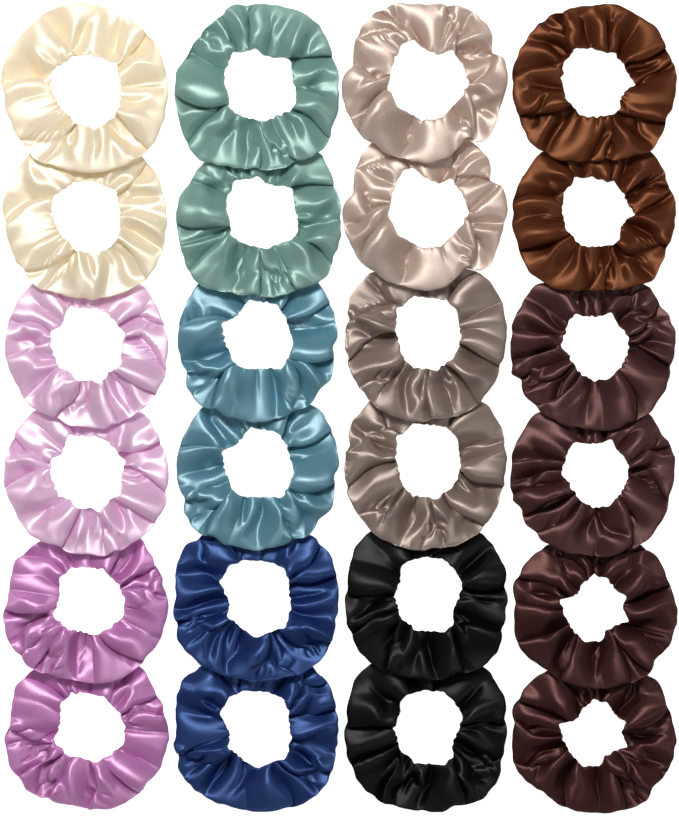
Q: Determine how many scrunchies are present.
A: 24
